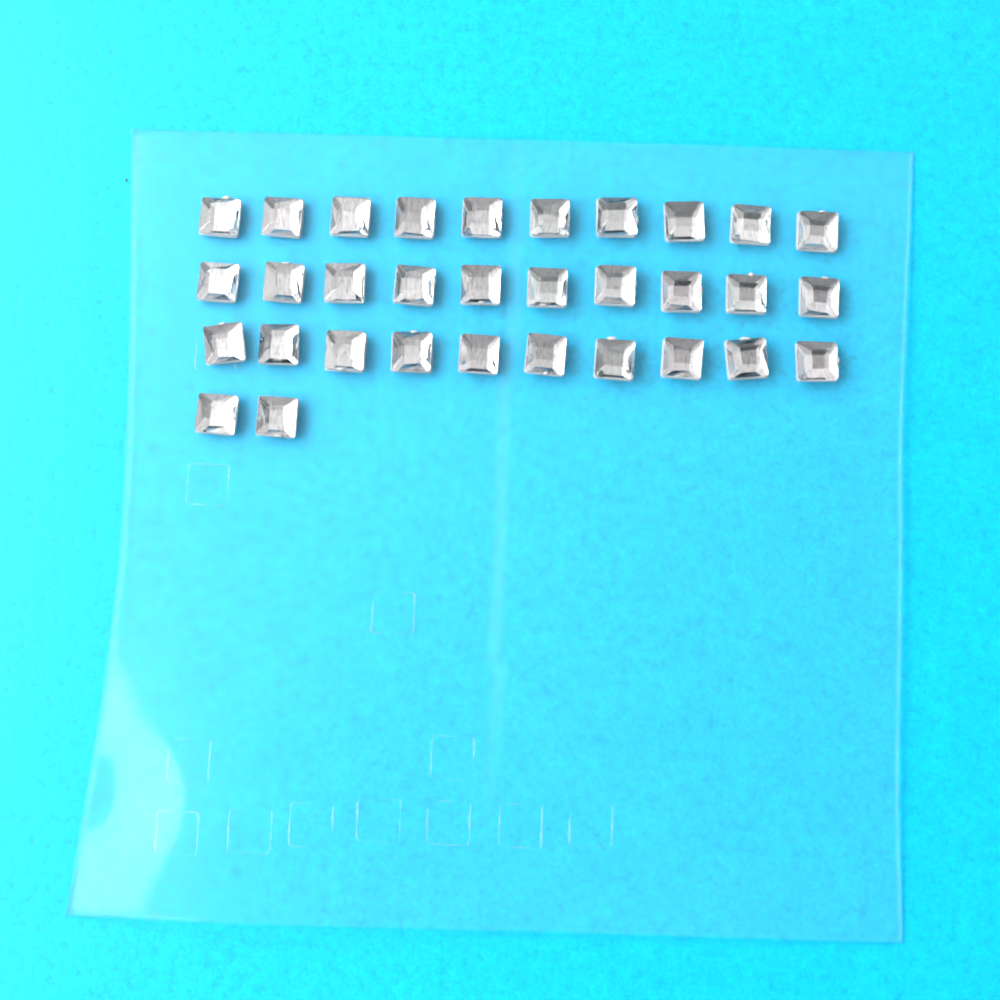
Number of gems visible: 32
